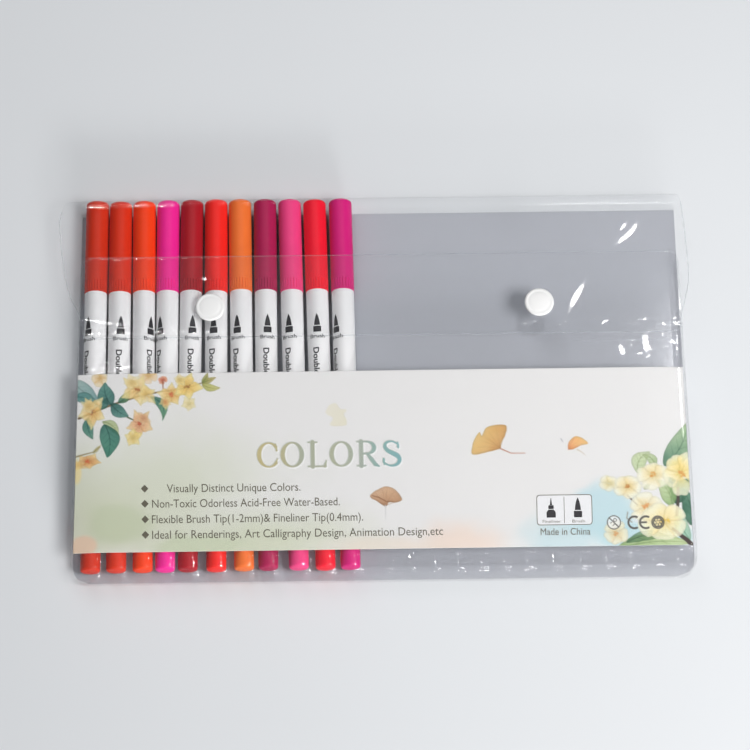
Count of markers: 11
